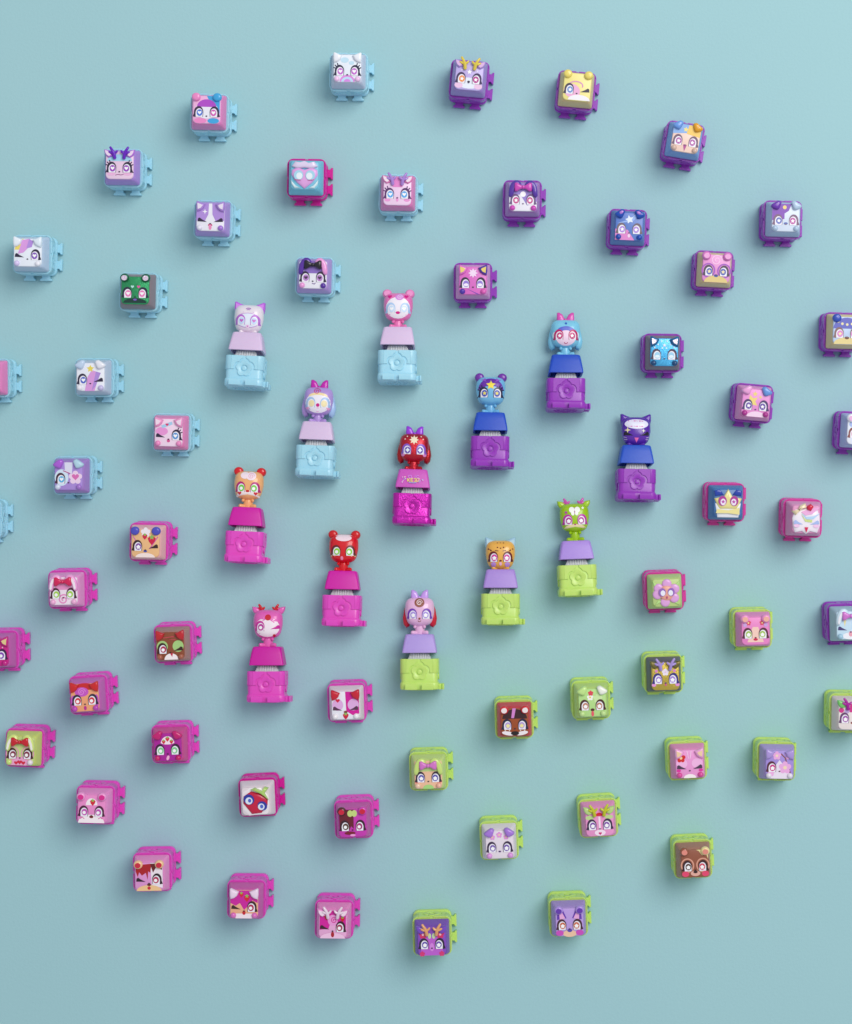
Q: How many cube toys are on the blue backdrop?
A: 57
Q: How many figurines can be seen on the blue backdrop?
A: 13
